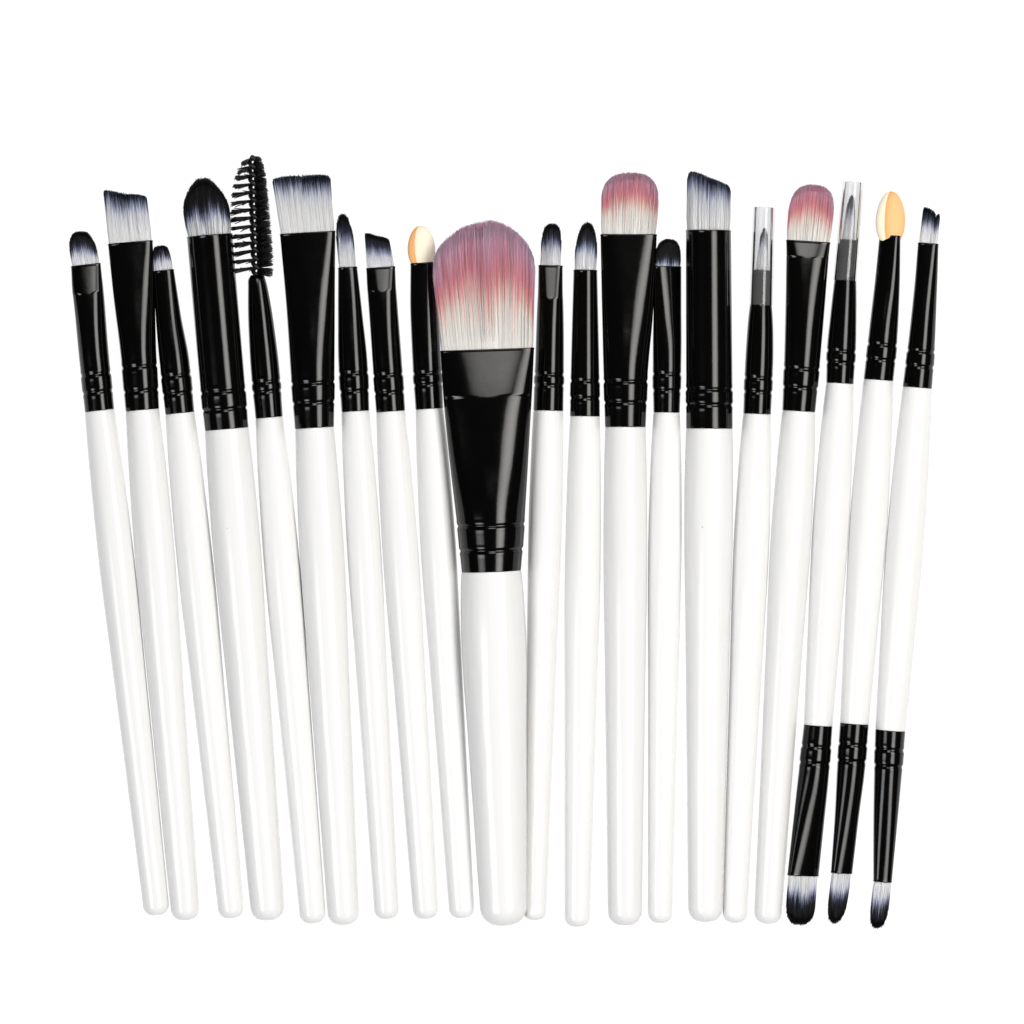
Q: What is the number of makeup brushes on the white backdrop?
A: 20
